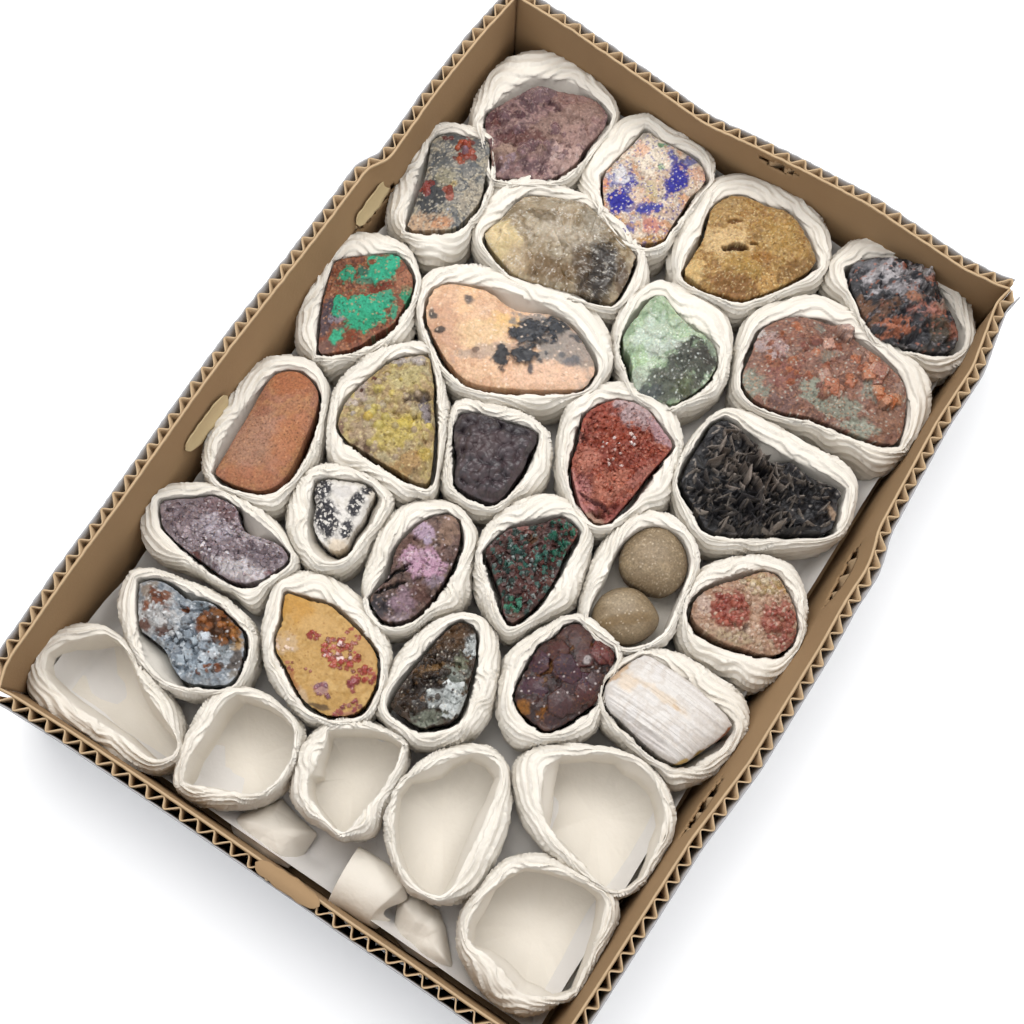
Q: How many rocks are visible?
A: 27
